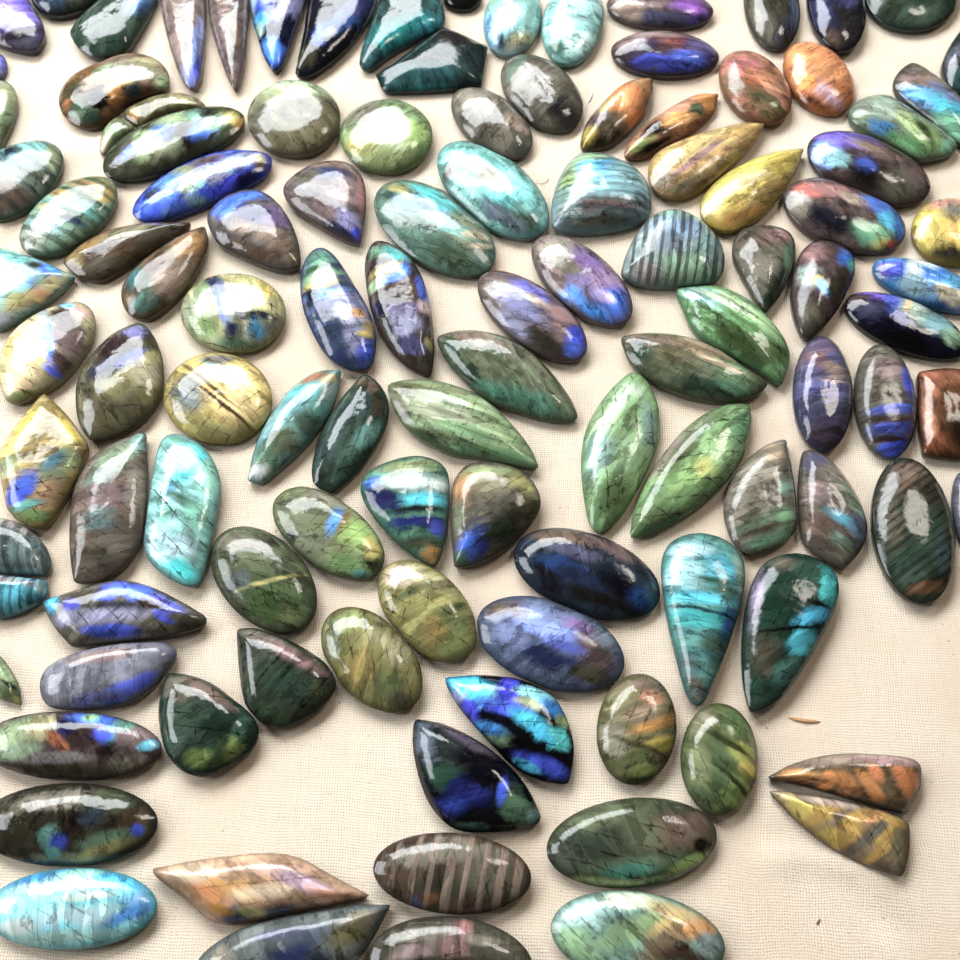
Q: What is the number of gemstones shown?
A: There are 113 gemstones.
